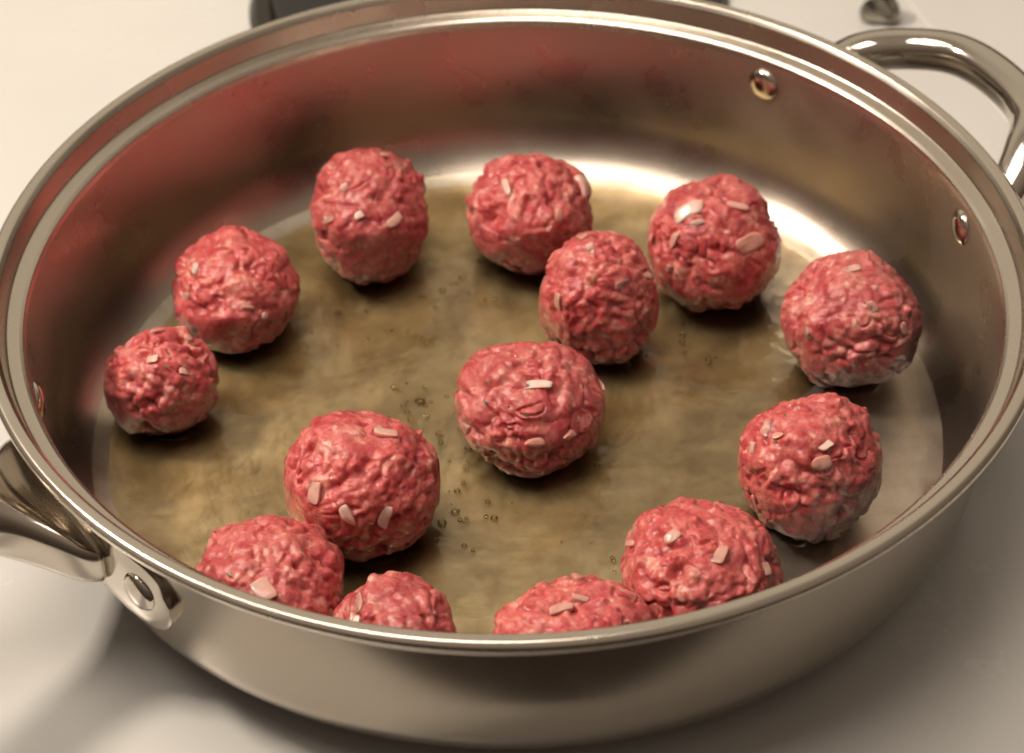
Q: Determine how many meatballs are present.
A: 14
